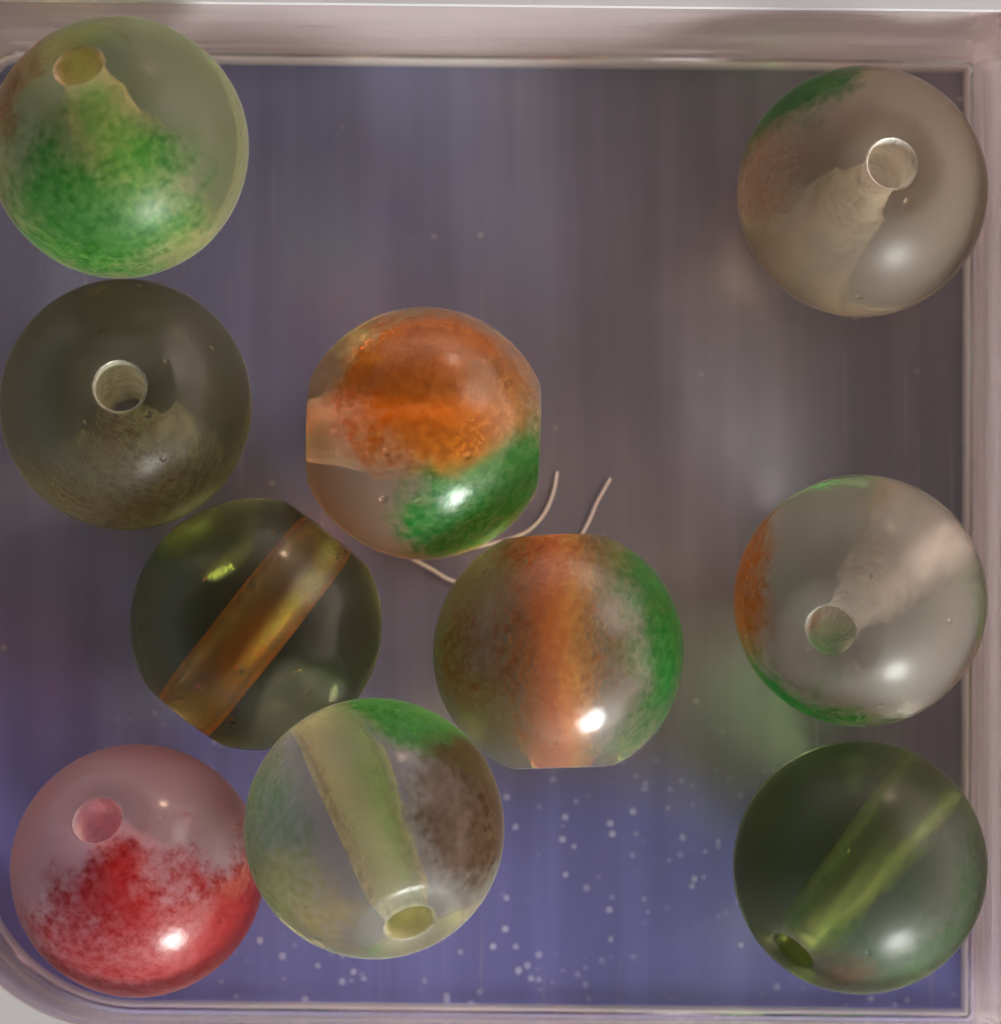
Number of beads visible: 10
